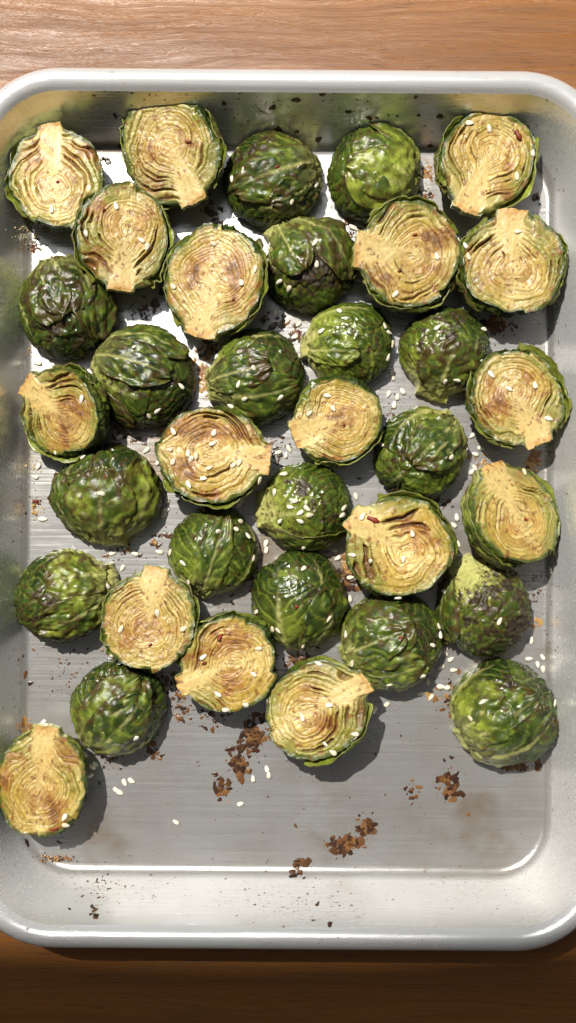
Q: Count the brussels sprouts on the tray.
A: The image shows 35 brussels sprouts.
